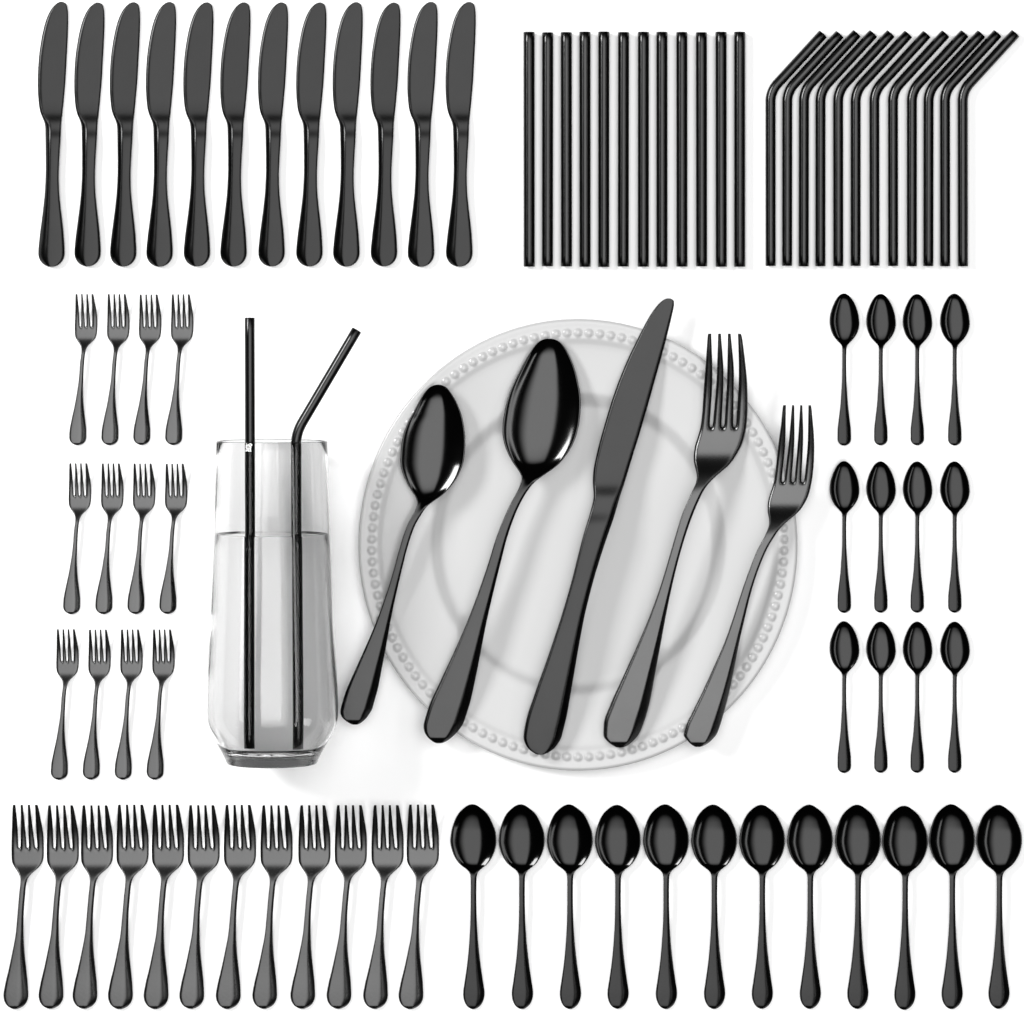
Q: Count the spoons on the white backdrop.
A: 26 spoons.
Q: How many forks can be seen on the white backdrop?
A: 26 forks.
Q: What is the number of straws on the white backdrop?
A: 26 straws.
